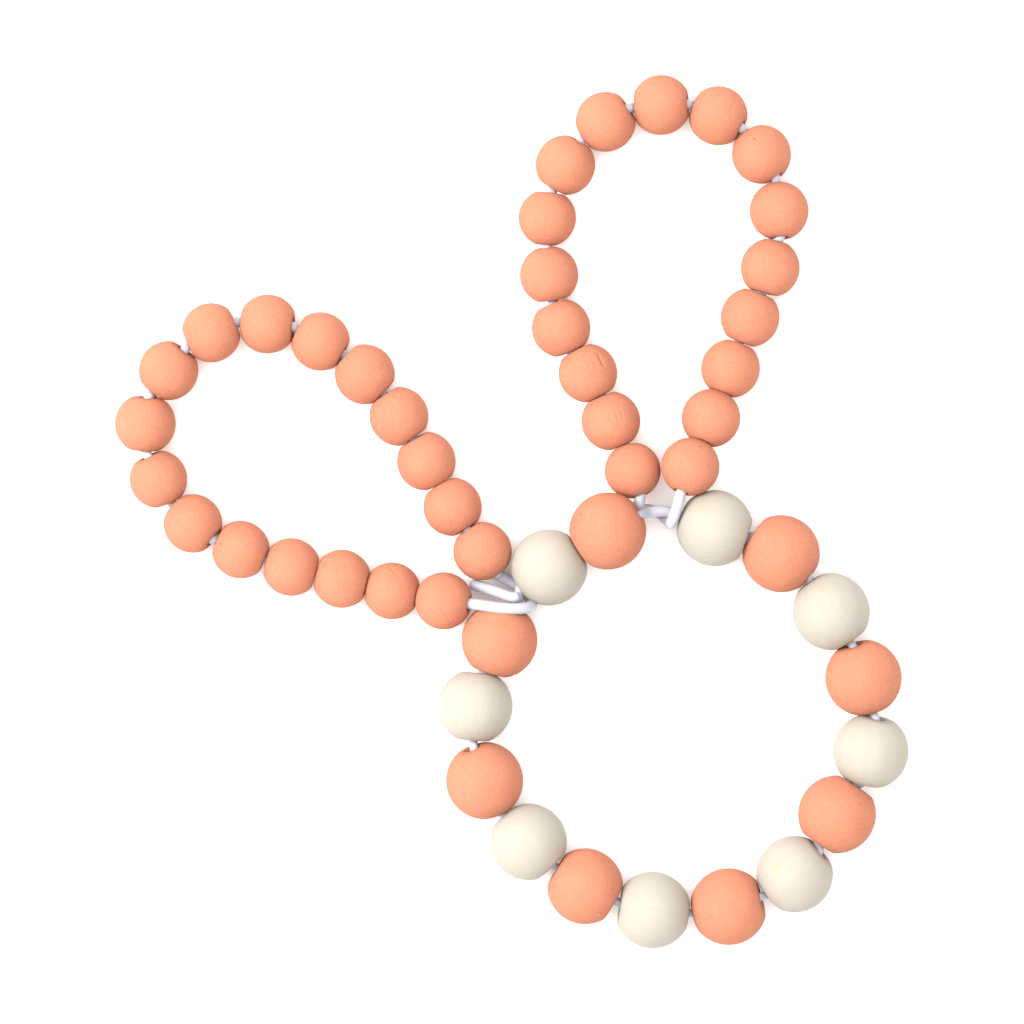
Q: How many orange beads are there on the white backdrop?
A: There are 42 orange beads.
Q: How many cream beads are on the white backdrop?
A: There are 8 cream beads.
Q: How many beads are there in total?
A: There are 50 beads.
